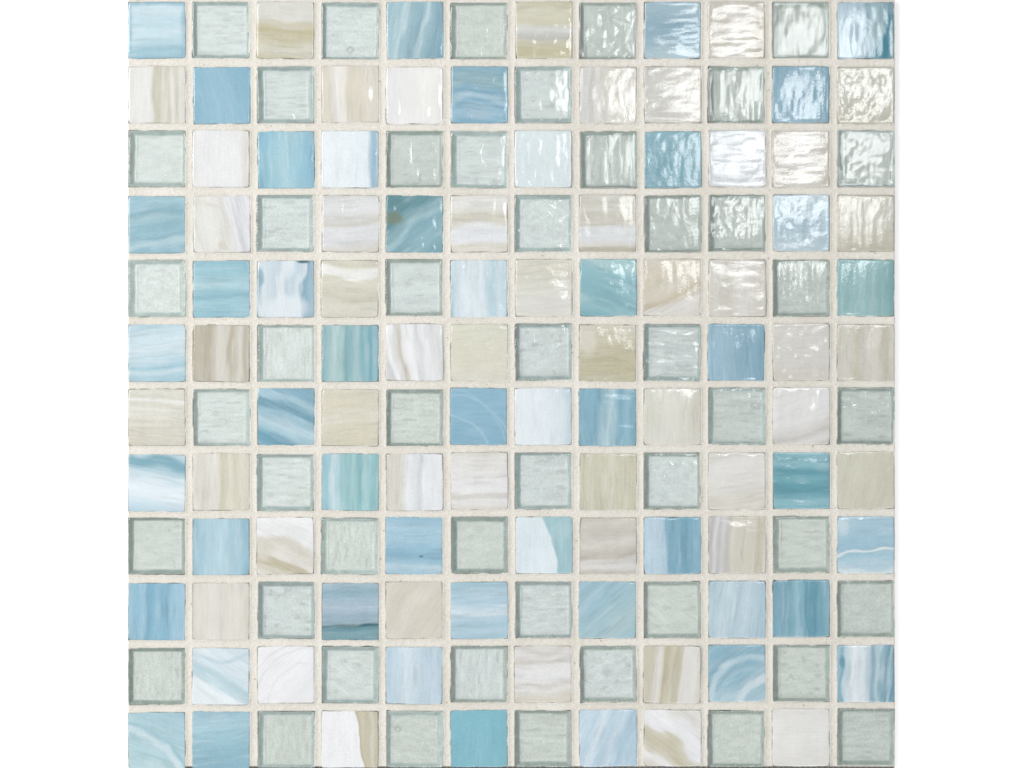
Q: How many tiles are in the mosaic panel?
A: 144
